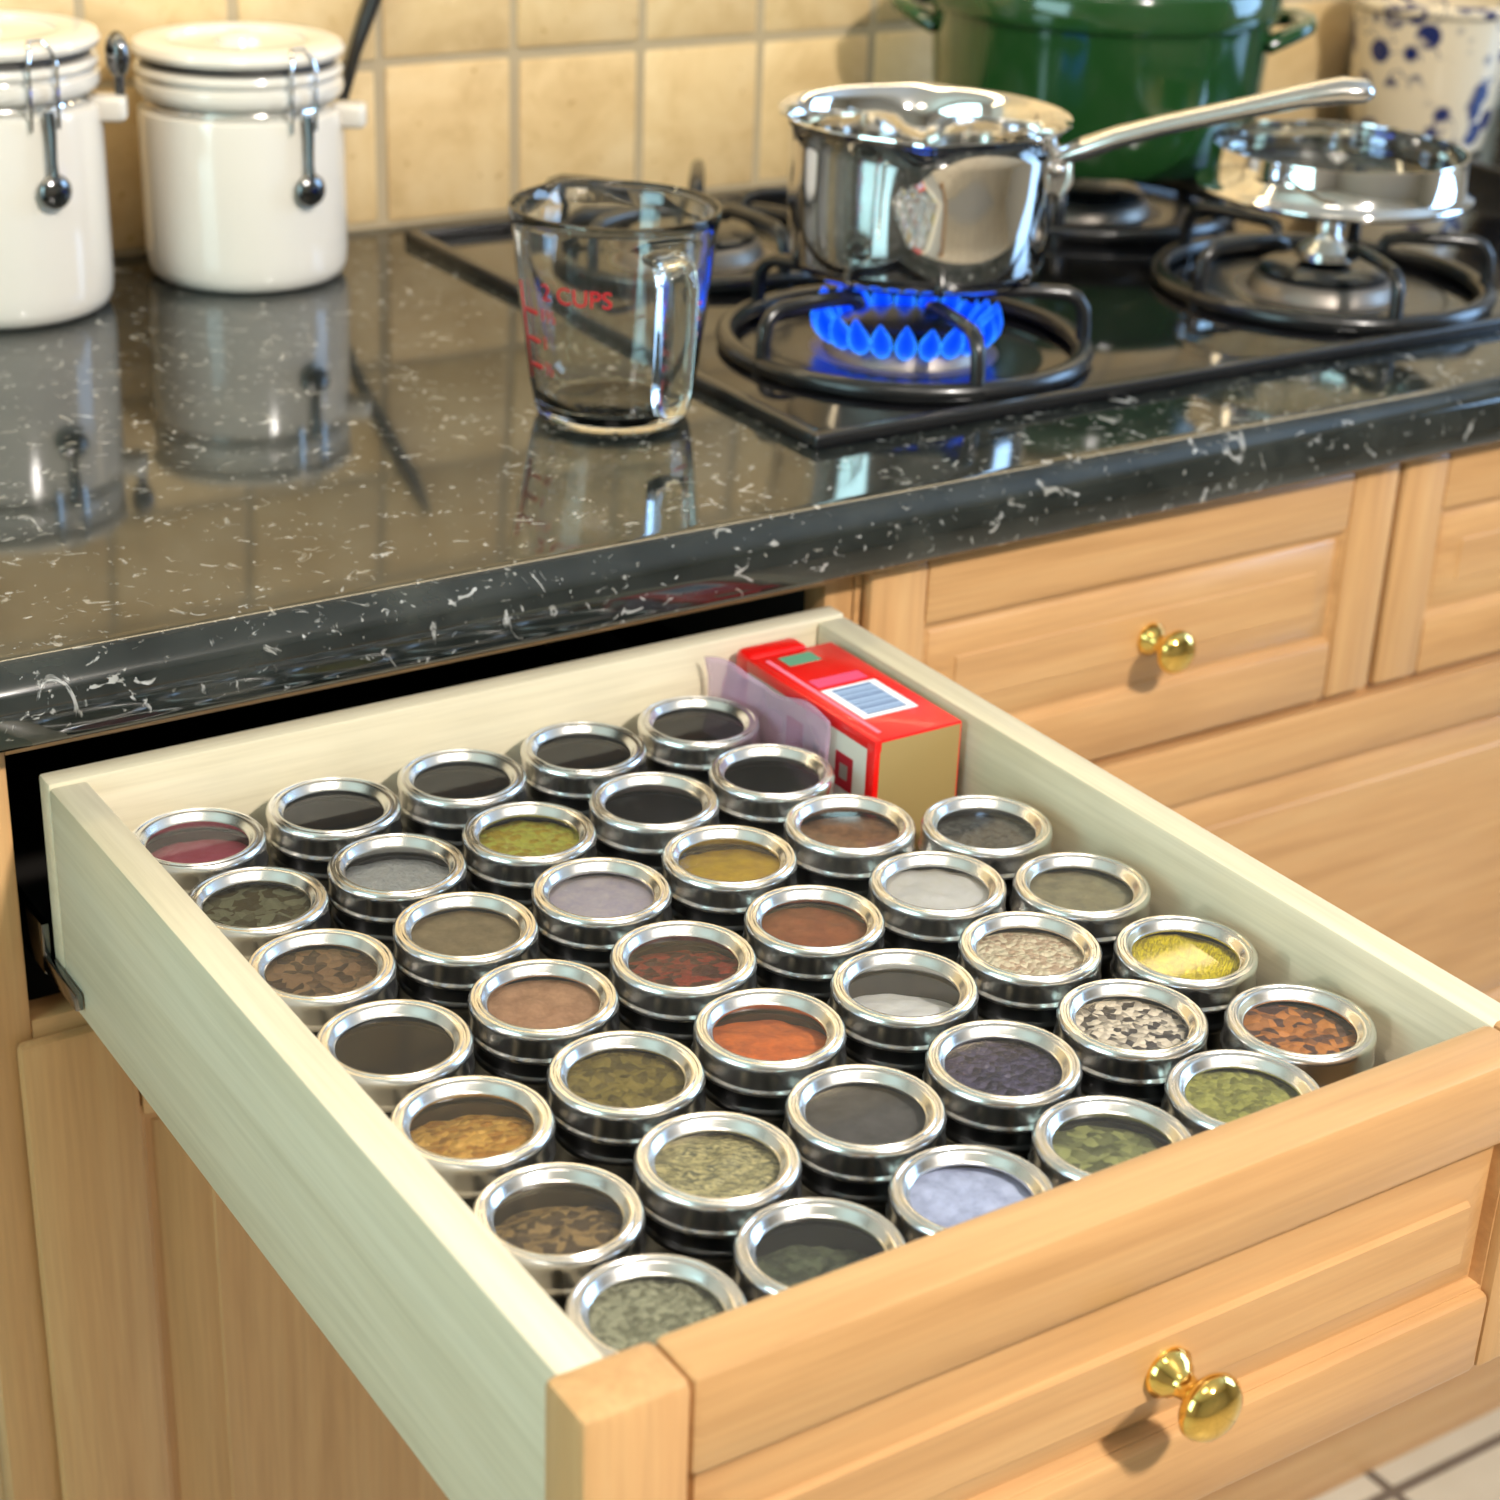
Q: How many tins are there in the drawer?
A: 39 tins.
